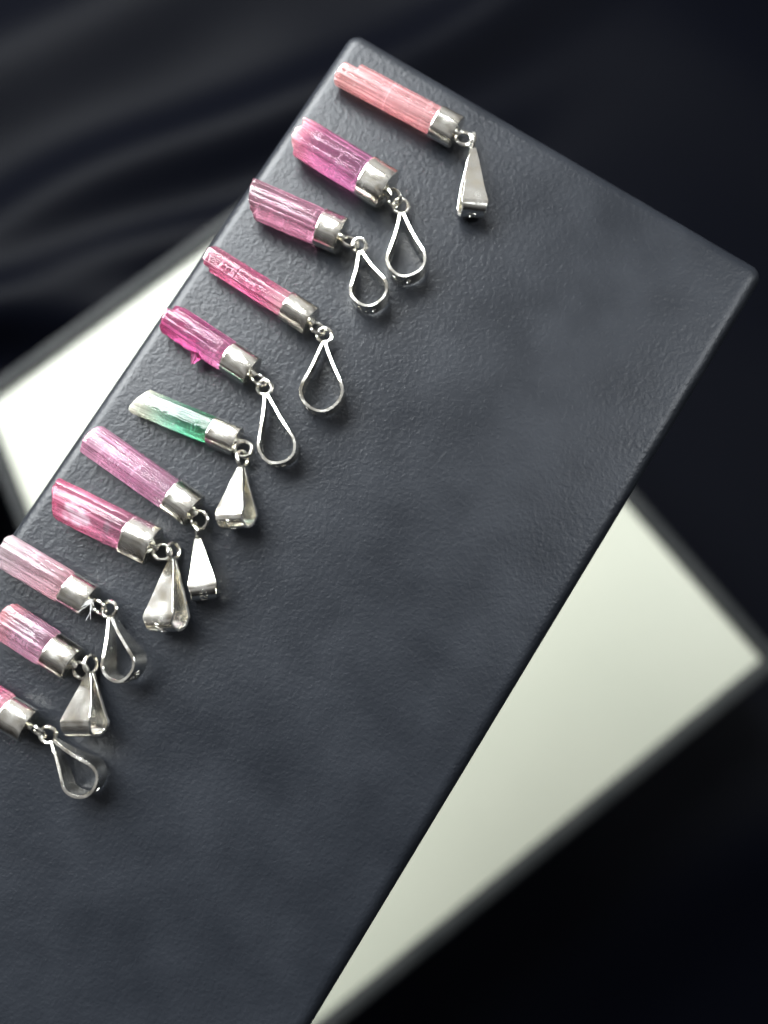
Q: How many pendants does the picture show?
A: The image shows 11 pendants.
